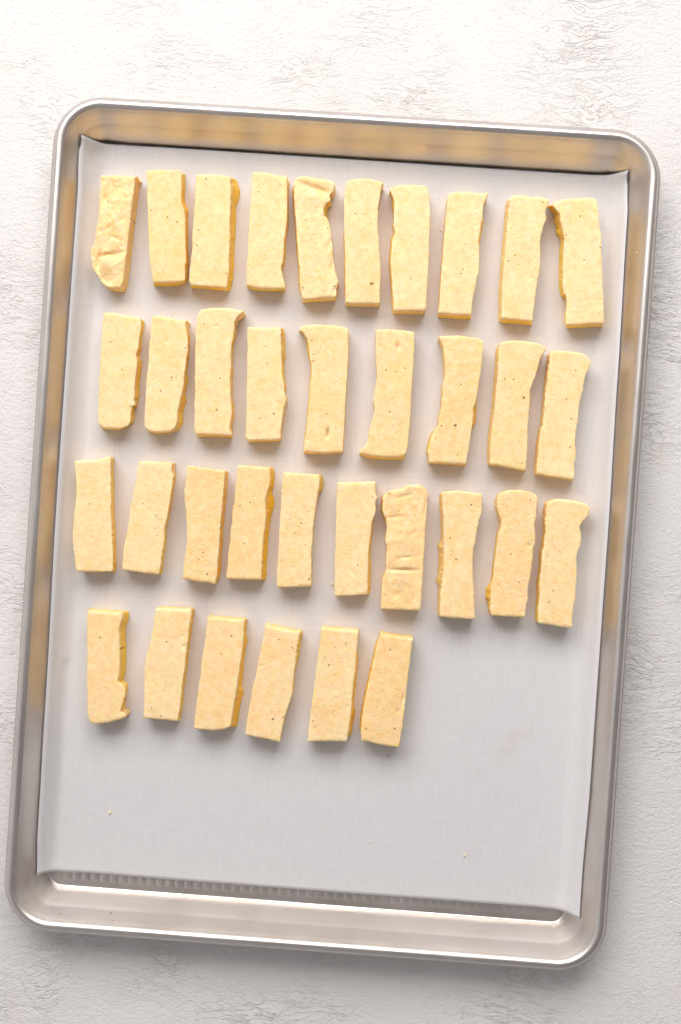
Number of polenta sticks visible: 35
